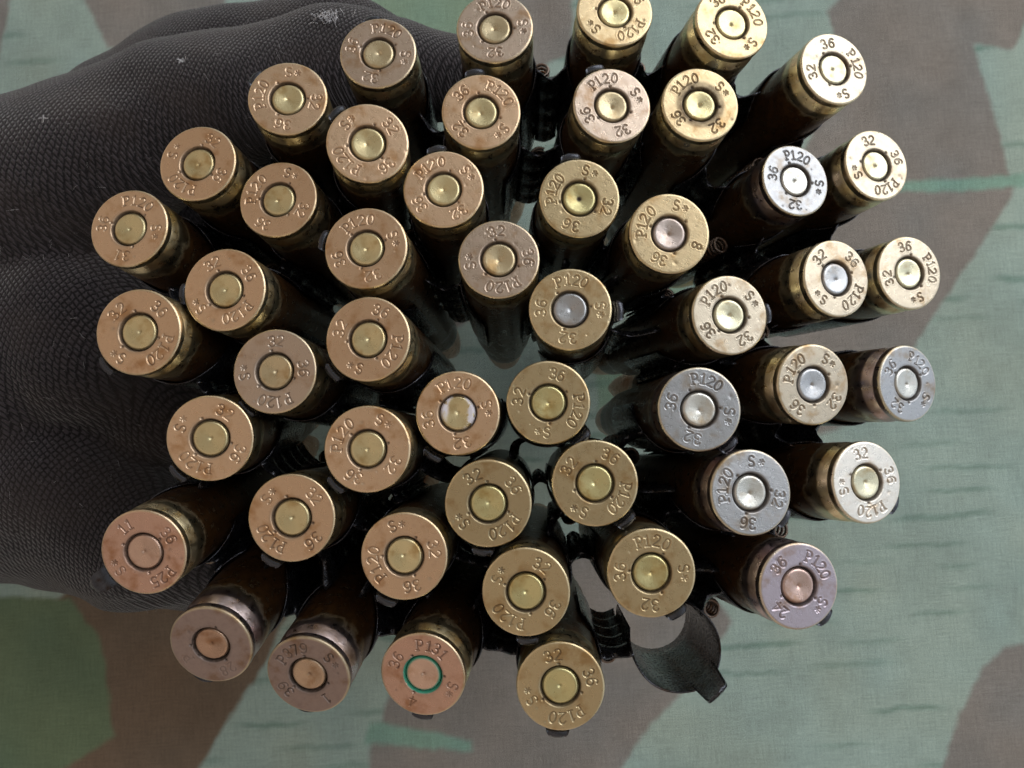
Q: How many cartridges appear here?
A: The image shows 49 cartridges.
